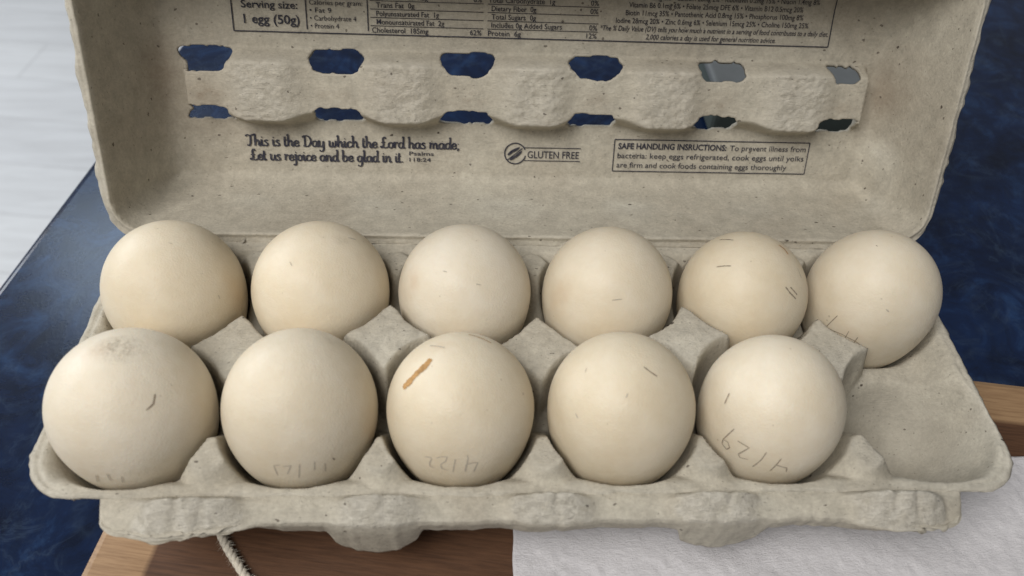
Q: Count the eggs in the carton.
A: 11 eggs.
